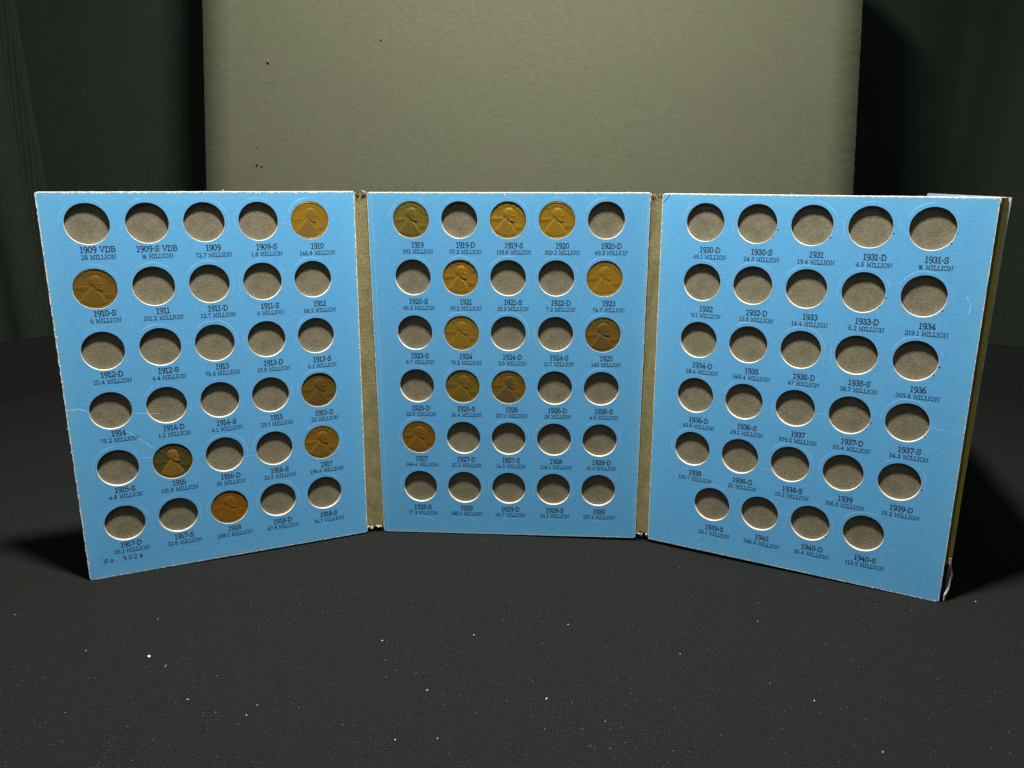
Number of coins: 16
